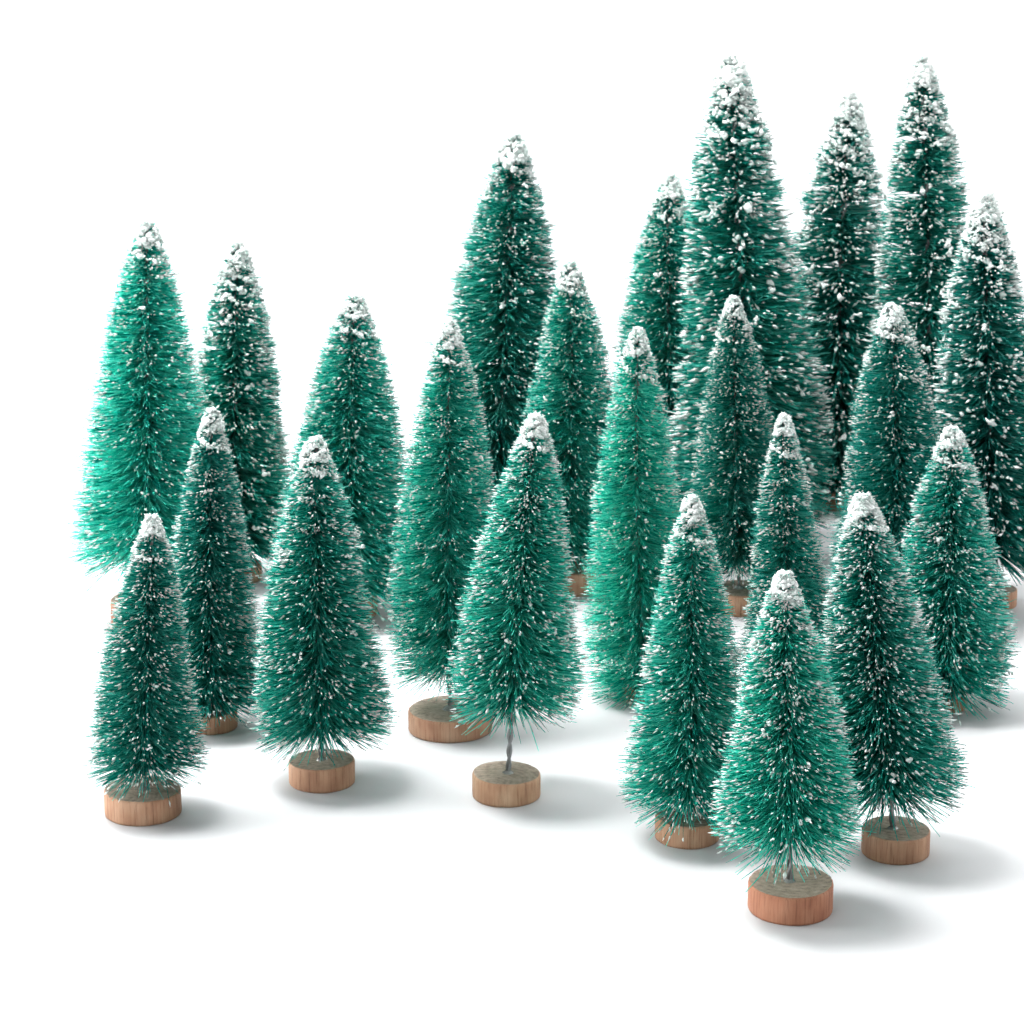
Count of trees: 23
